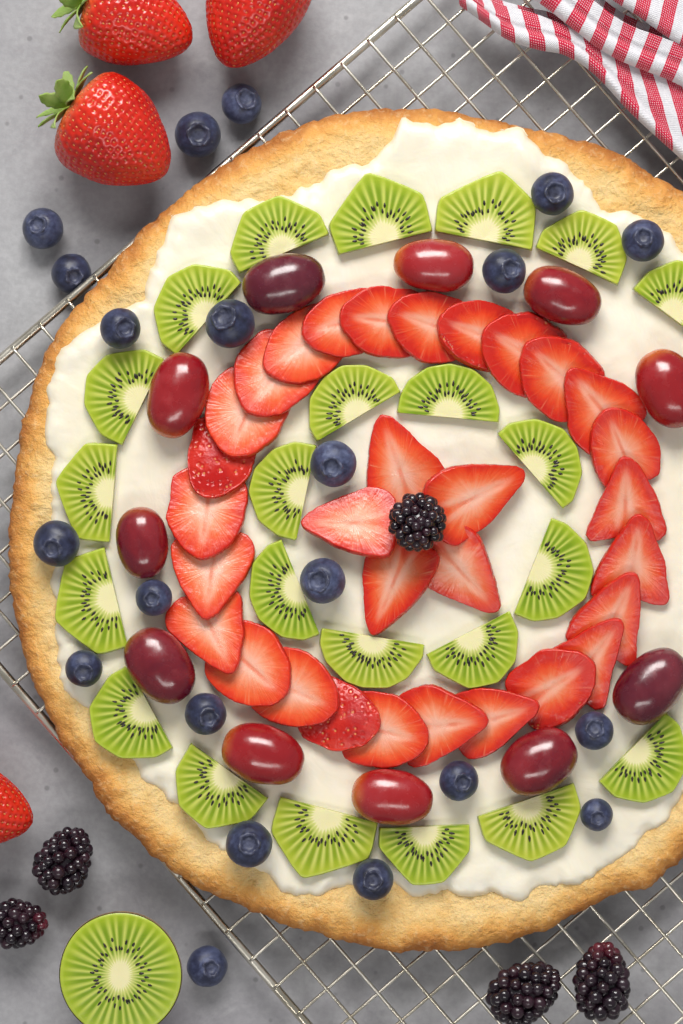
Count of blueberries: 21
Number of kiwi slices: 23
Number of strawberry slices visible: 31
